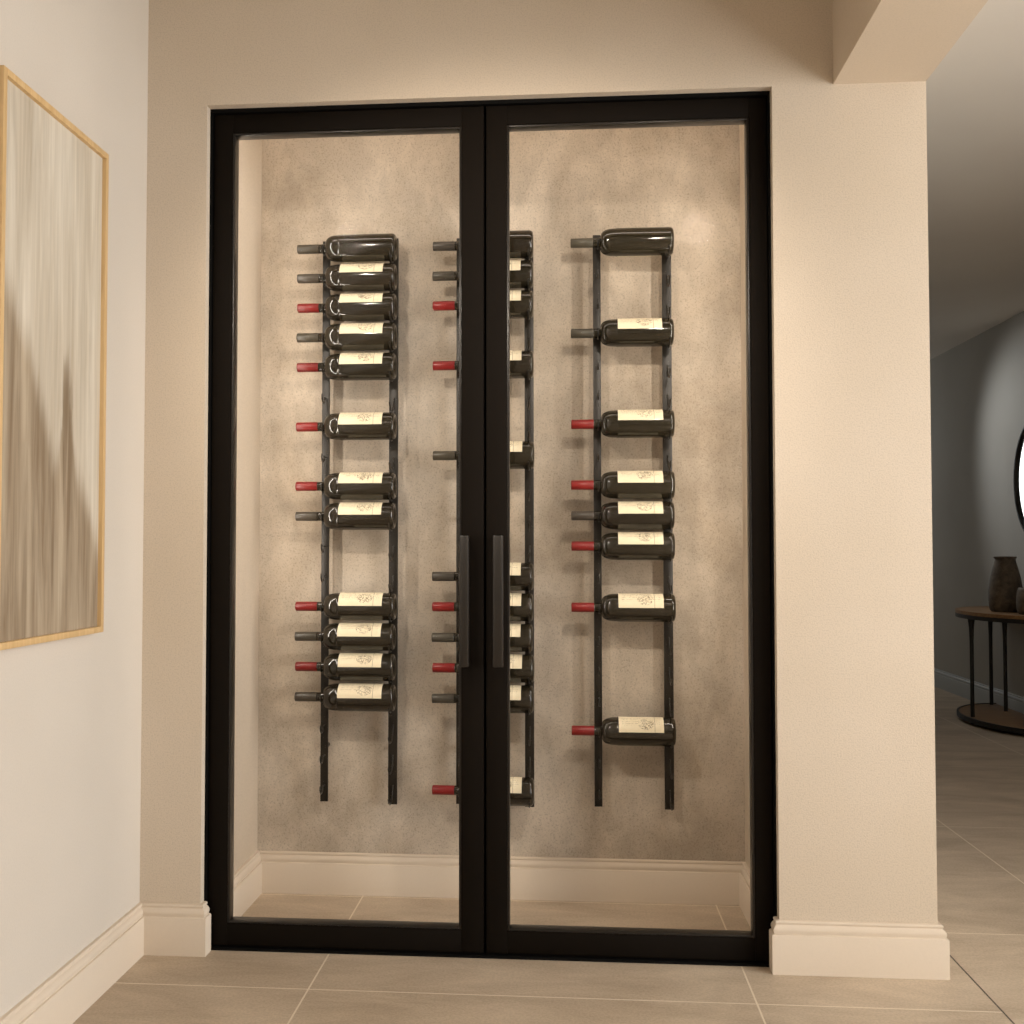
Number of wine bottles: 31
